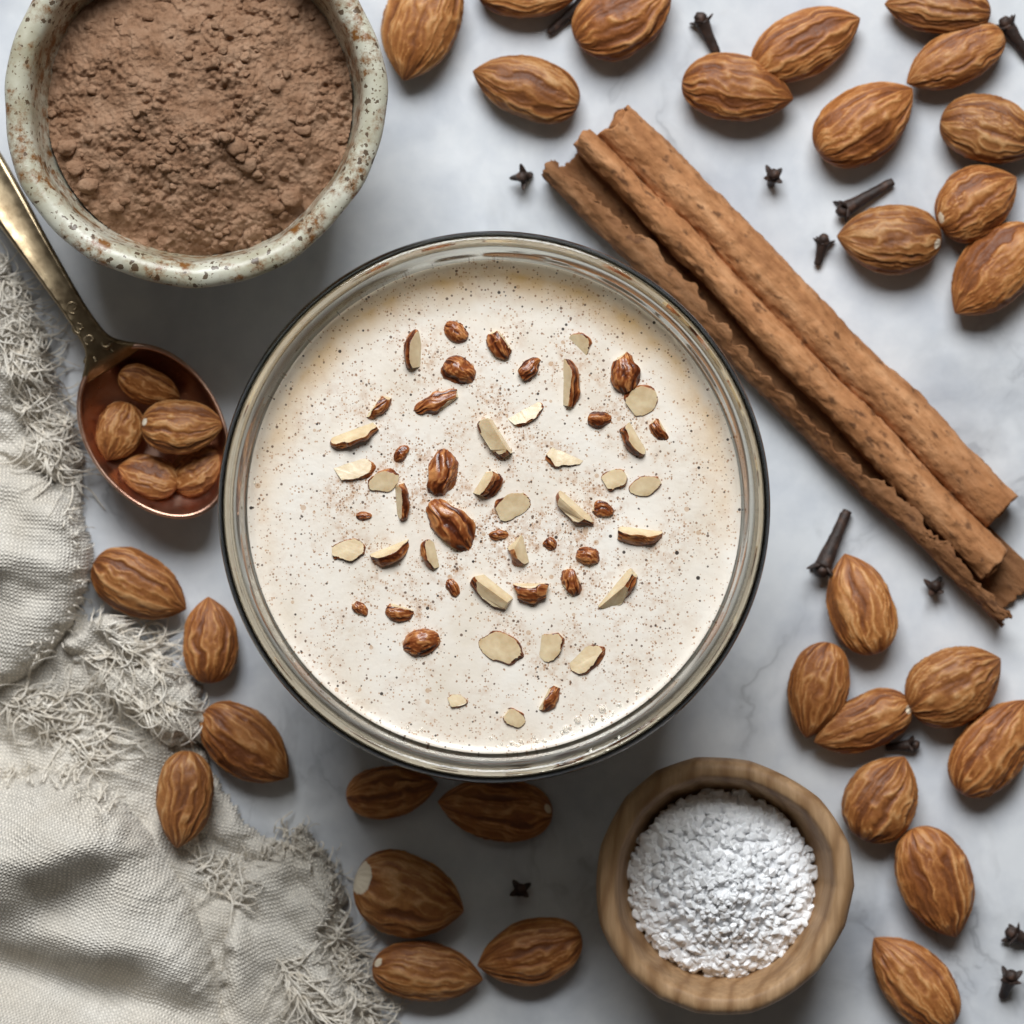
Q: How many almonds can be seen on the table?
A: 35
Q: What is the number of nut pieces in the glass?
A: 53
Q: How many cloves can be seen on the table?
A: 13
